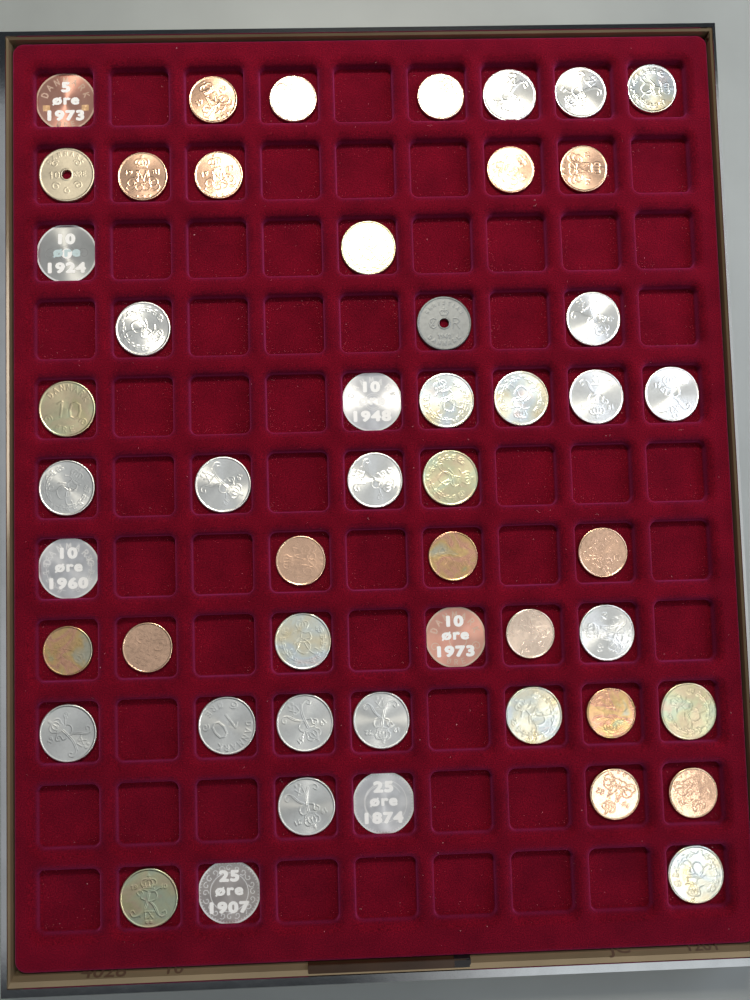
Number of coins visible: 44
